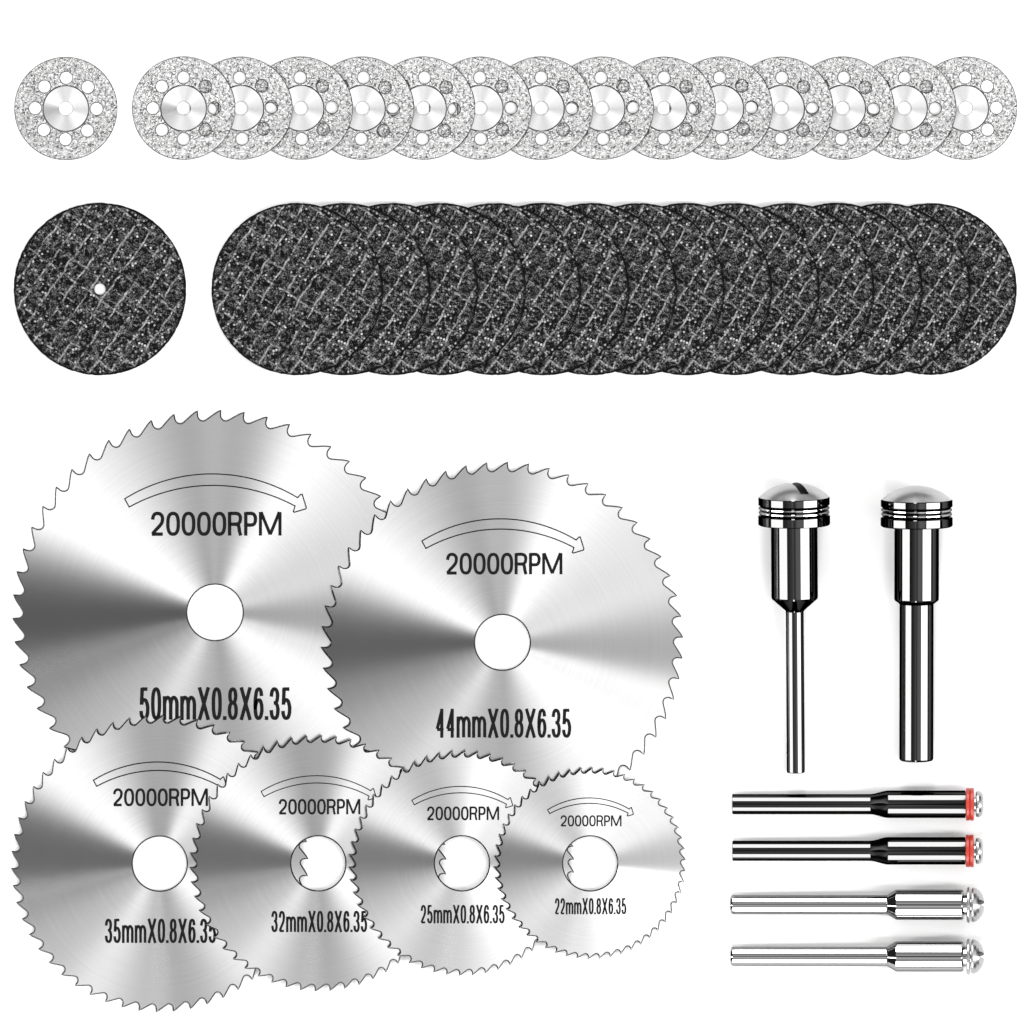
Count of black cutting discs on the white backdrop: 15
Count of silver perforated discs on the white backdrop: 15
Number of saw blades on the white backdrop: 6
